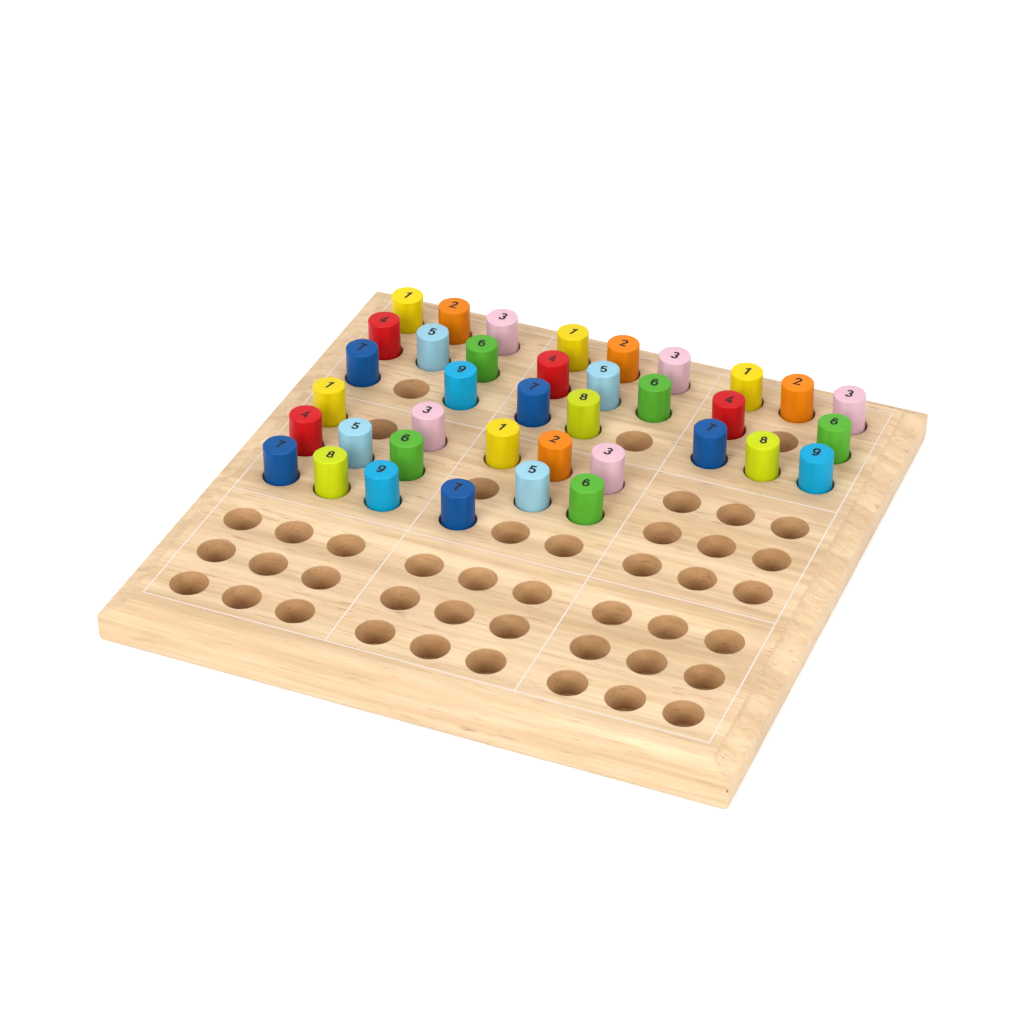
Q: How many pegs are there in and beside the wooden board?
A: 38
